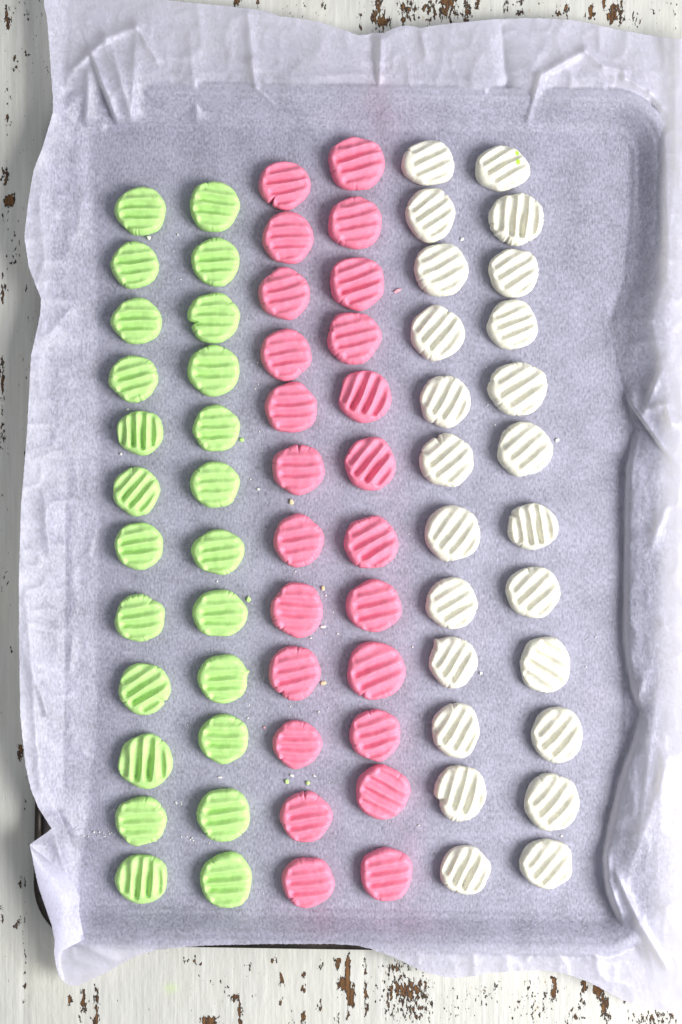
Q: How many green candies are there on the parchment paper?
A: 24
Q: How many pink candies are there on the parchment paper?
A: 24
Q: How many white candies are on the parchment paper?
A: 24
